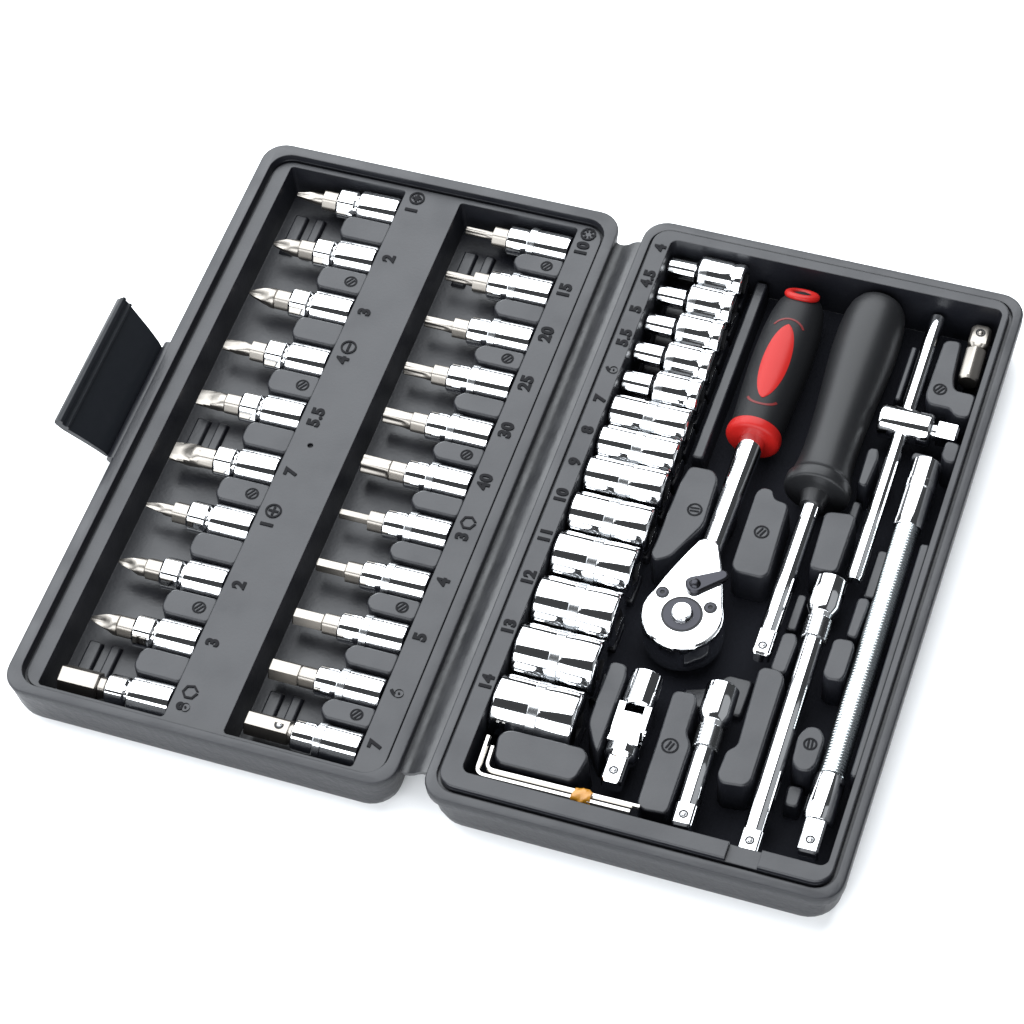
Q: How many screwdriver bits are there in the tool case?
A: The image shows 21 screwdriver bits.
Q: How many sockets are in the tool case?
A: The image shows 13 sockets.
